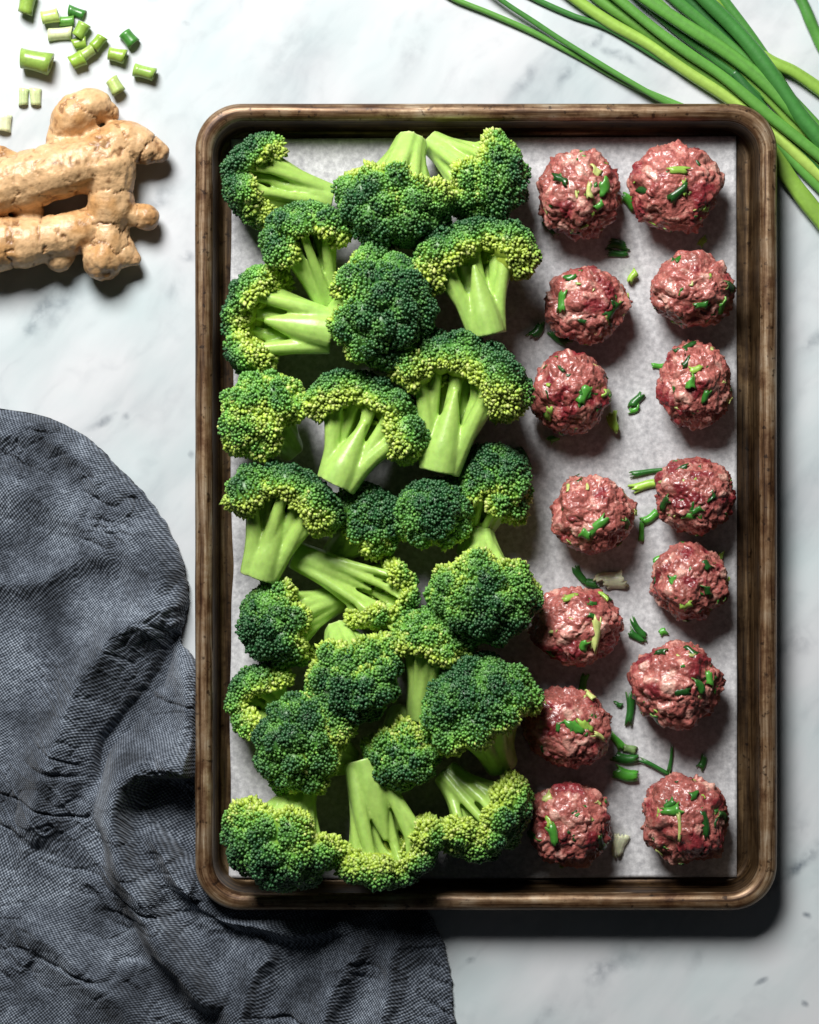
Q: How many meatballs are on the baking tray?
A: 14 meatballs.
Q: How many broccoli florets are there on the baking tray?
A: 26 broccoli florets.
